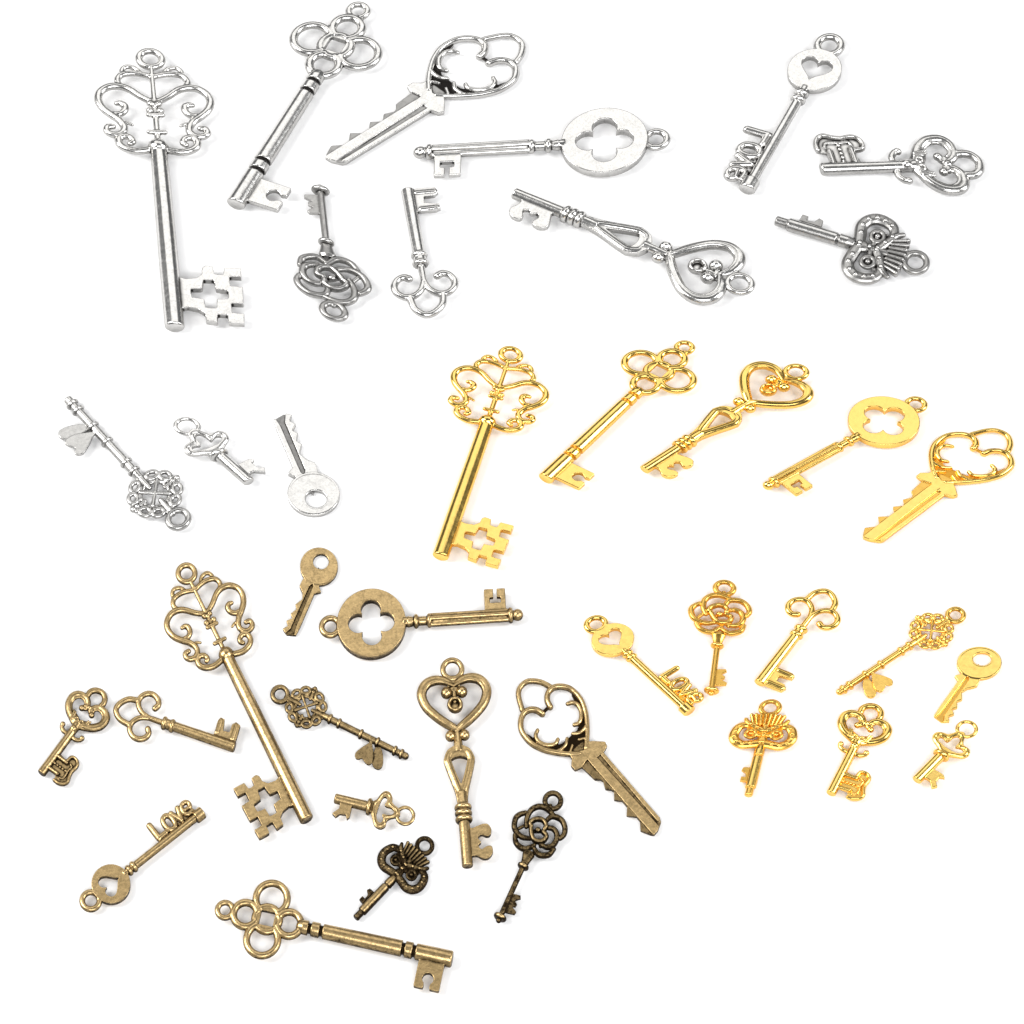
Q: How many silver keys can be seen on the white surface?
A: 13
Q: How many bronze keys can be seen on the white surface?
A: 13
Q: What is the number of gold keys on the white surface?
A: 13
